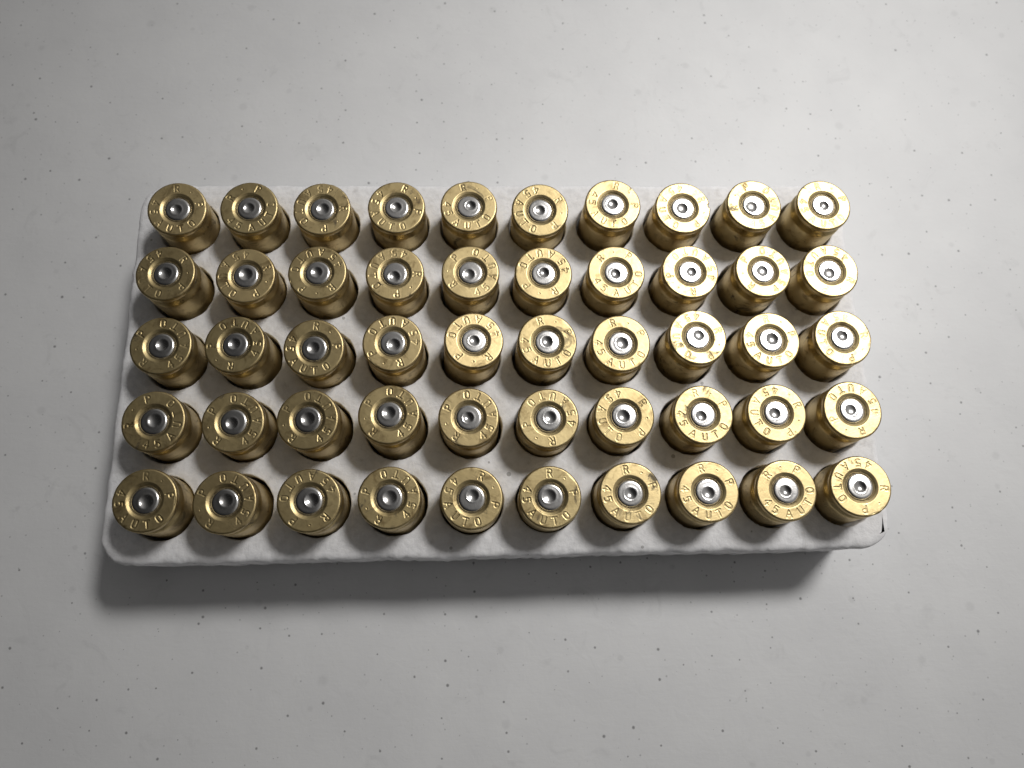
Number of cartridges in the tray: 50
